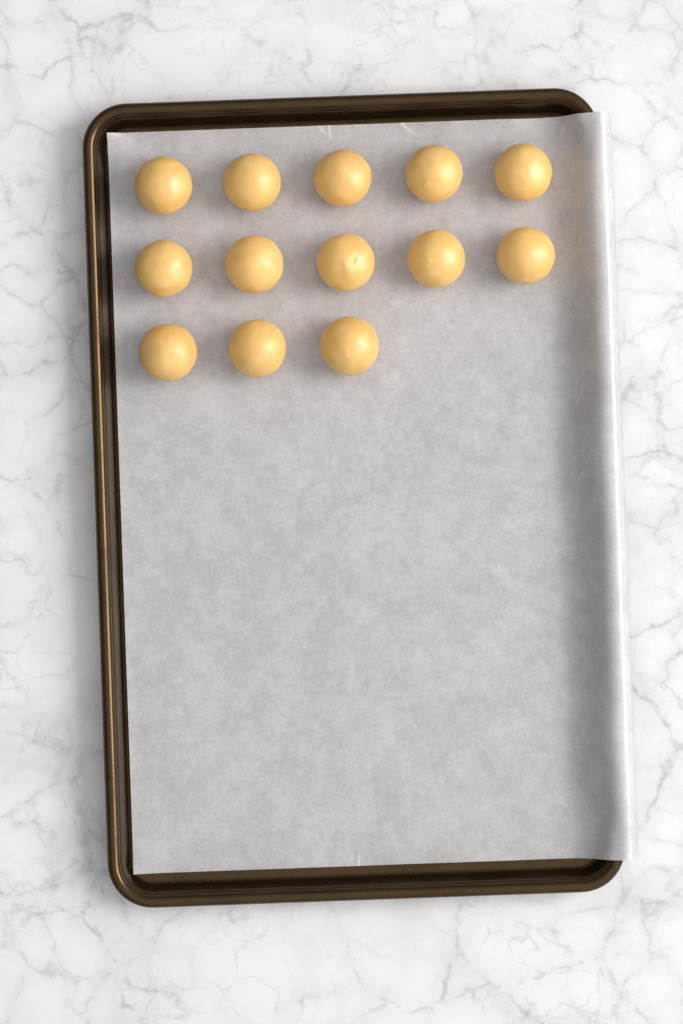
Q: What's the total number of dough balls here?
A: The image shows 13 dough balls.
